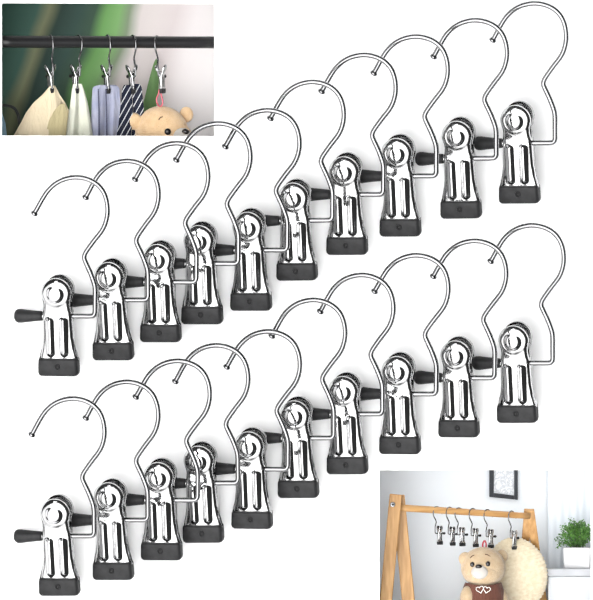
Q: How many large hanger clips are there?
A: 20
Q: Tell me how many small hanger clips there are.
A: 11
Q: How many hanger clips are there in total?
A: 31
